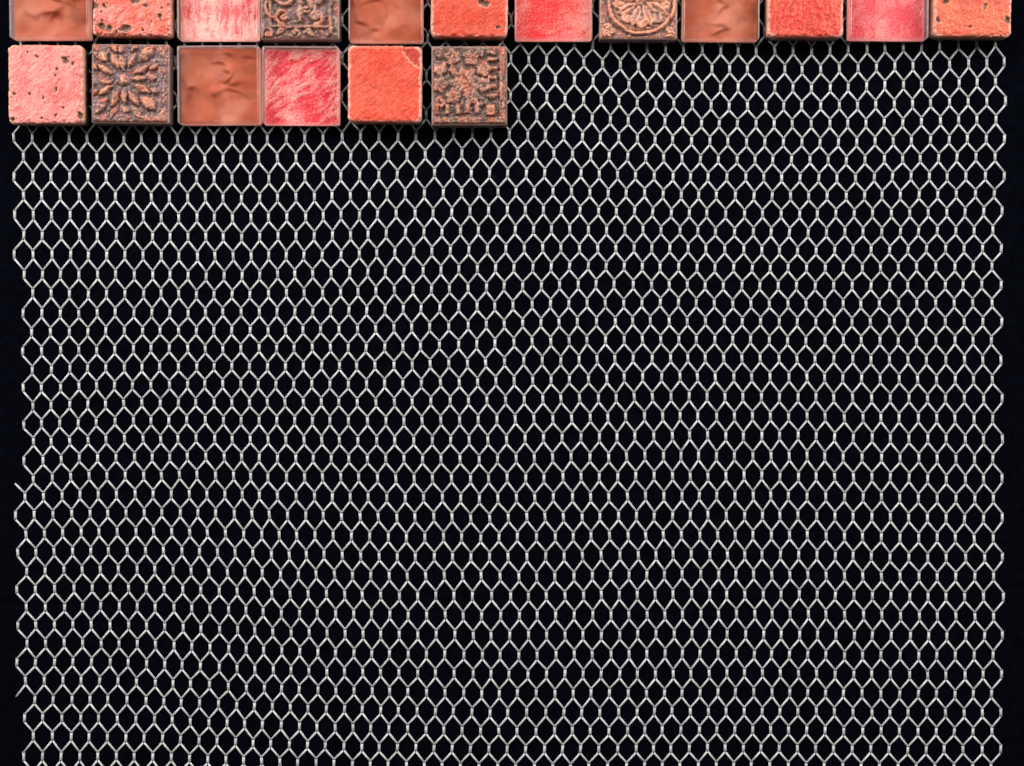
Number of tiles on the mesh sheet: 18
